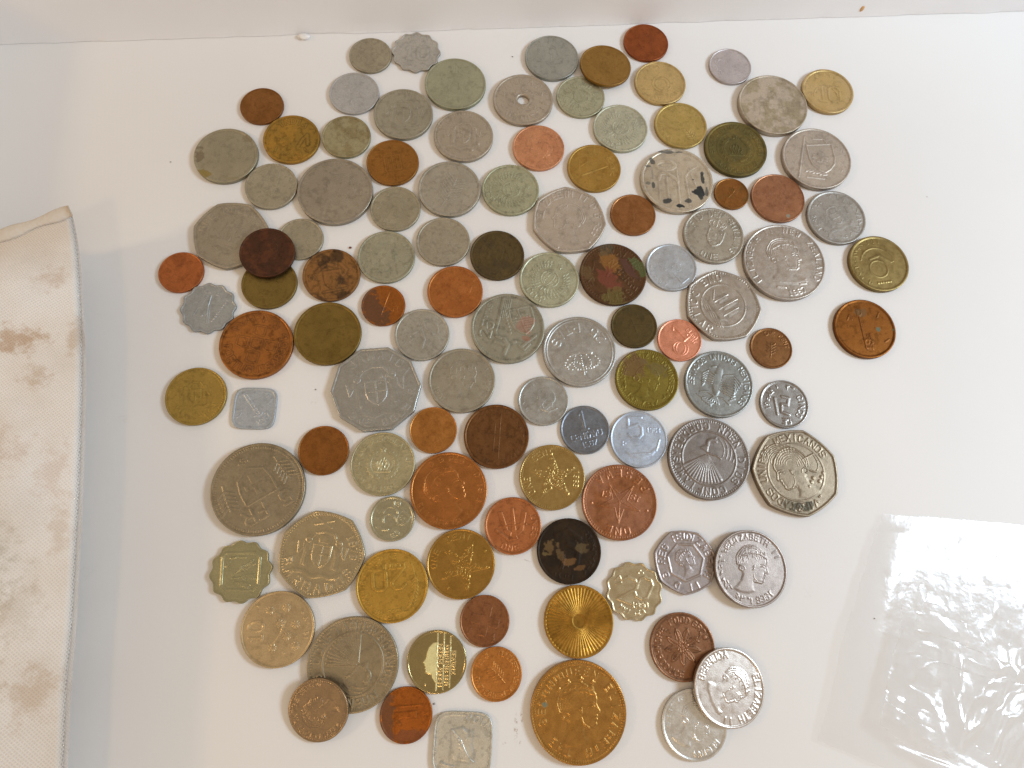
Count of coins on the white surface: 108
